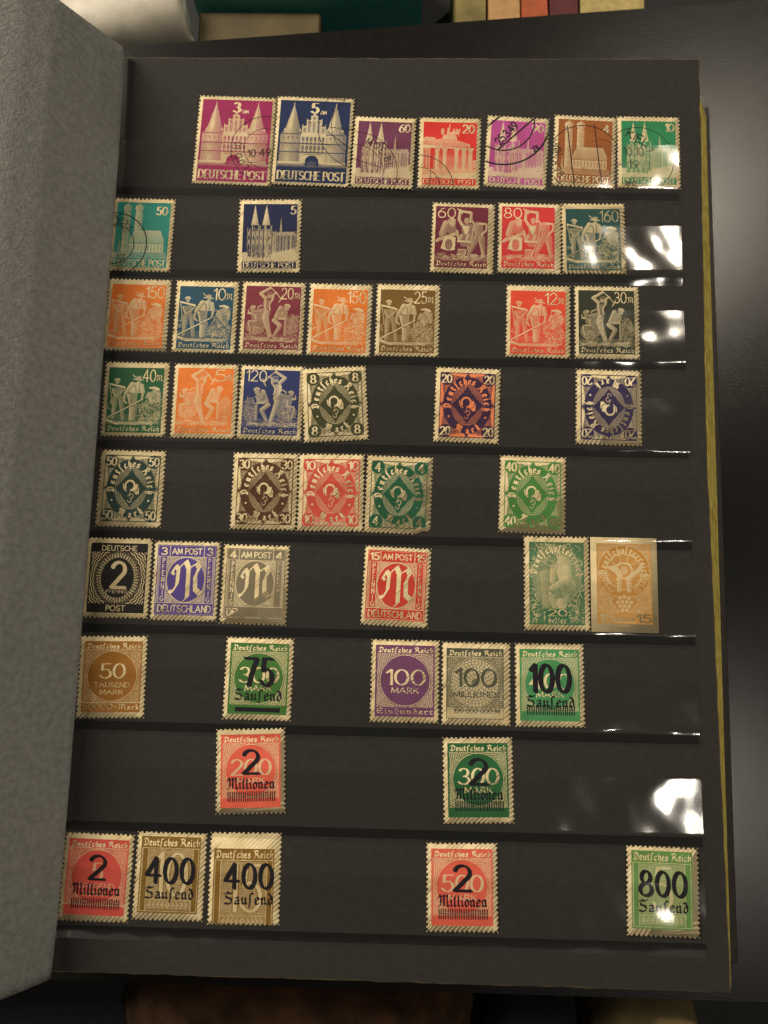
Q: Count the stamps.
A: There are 48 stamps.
